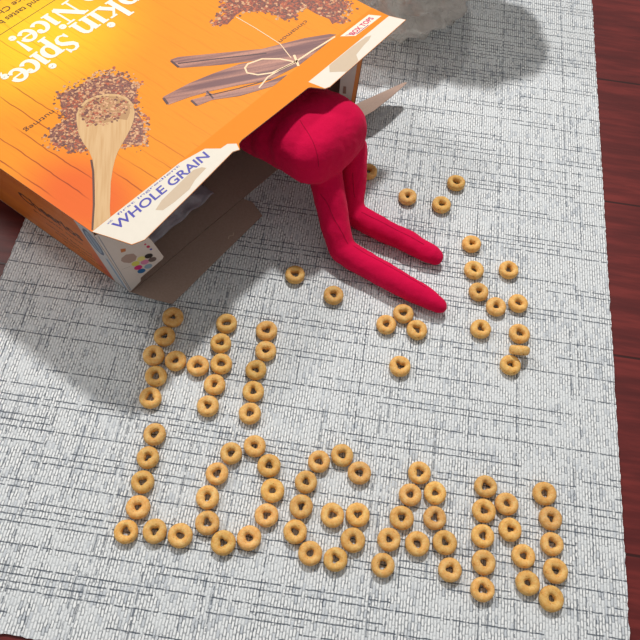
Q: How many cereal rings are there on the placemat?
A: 89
